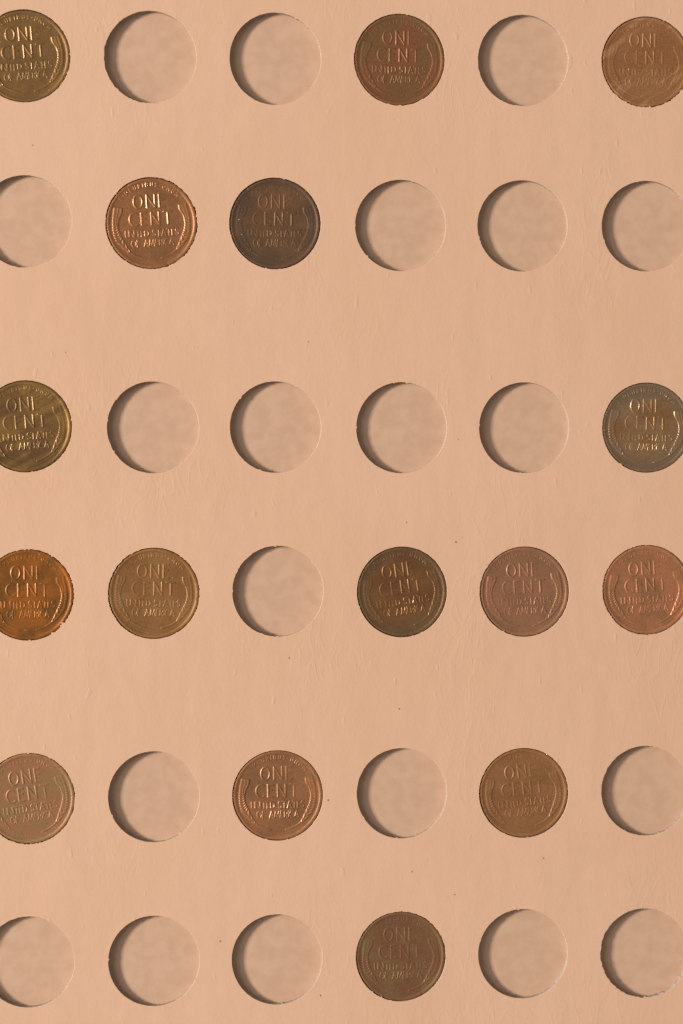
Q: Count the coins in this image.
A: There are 16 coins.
